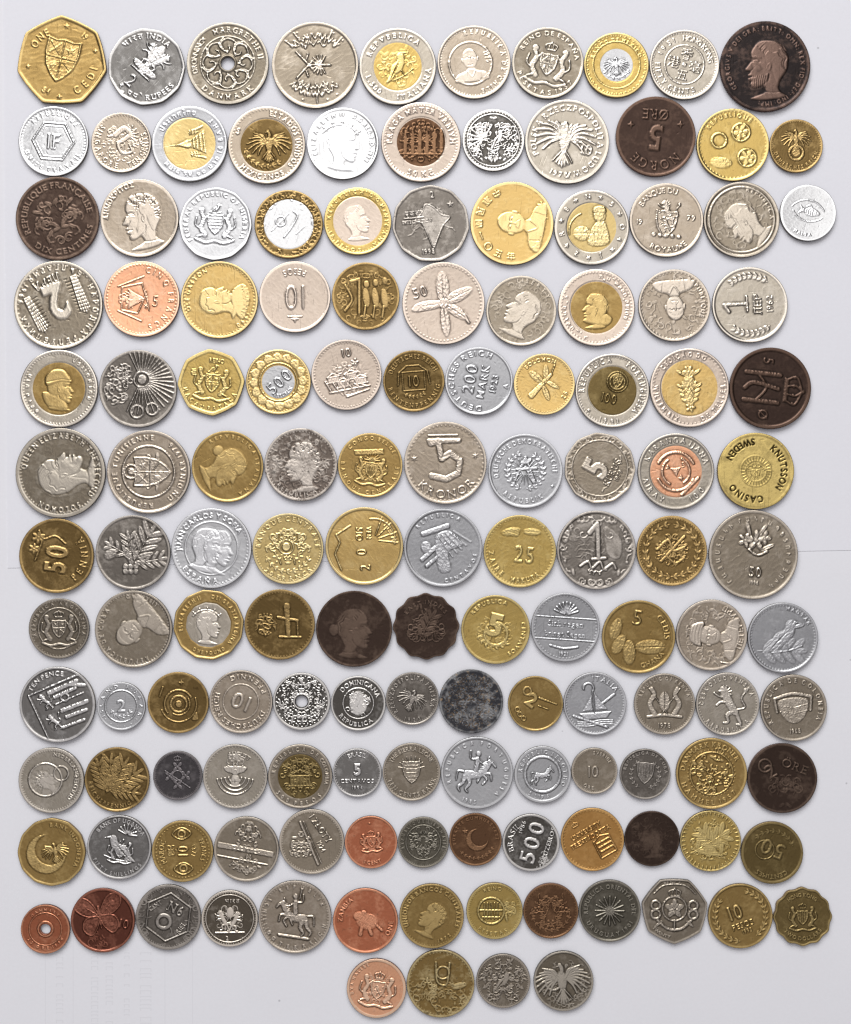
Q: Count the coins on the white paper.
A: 140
